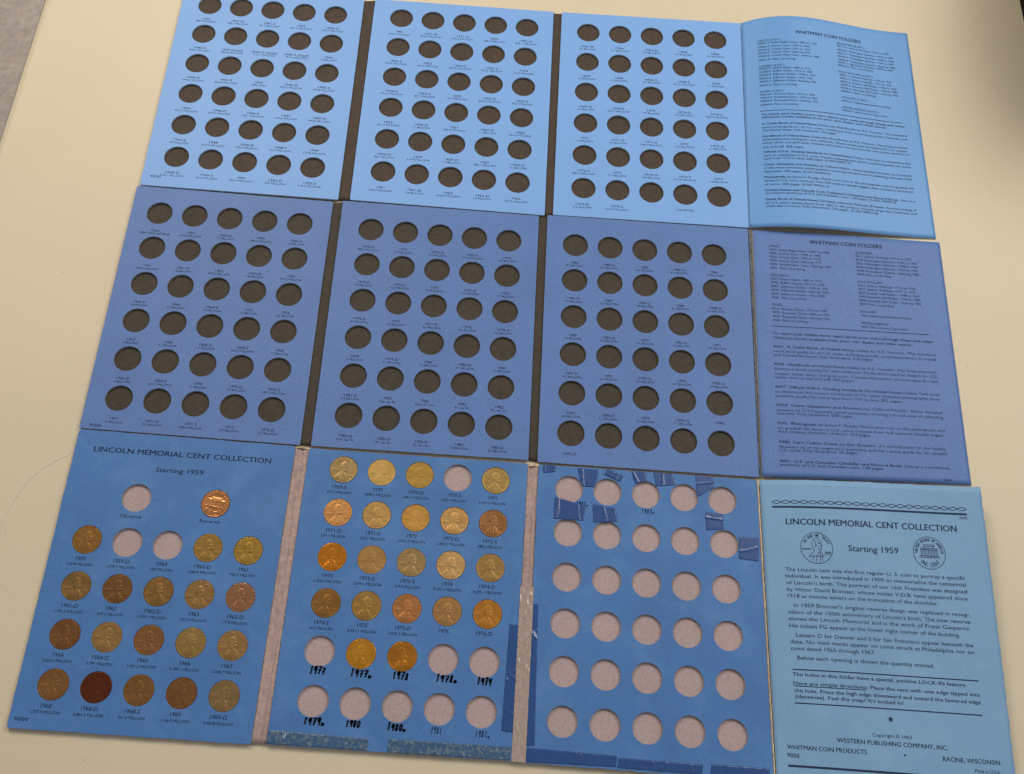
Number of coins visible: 40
